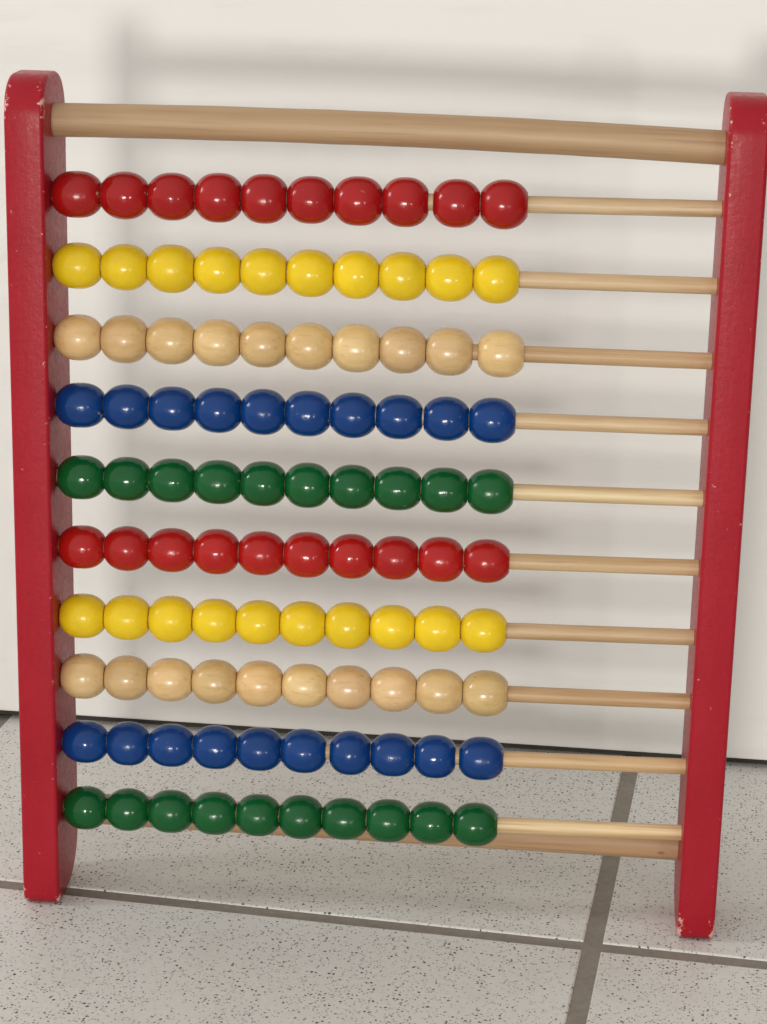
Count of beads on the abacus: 100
